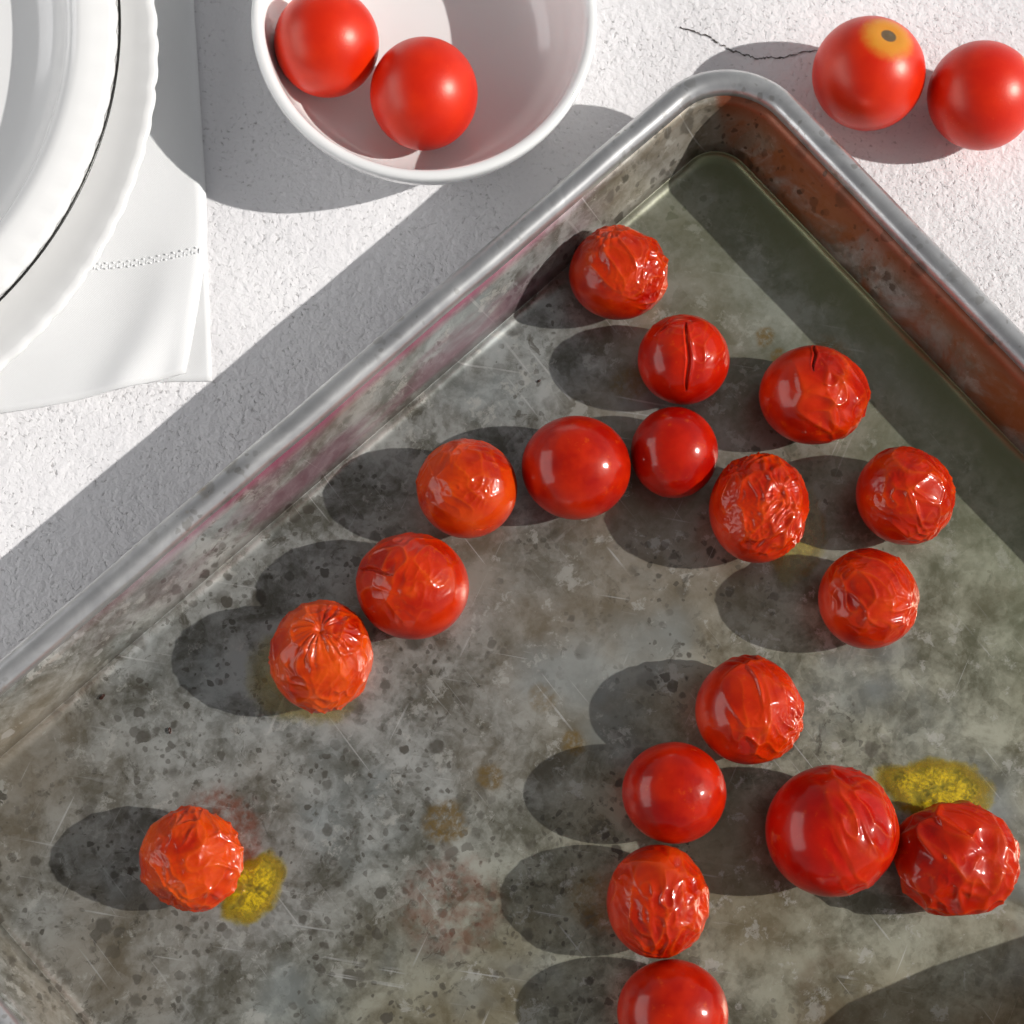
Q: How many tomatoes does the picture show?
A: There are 22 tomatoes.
